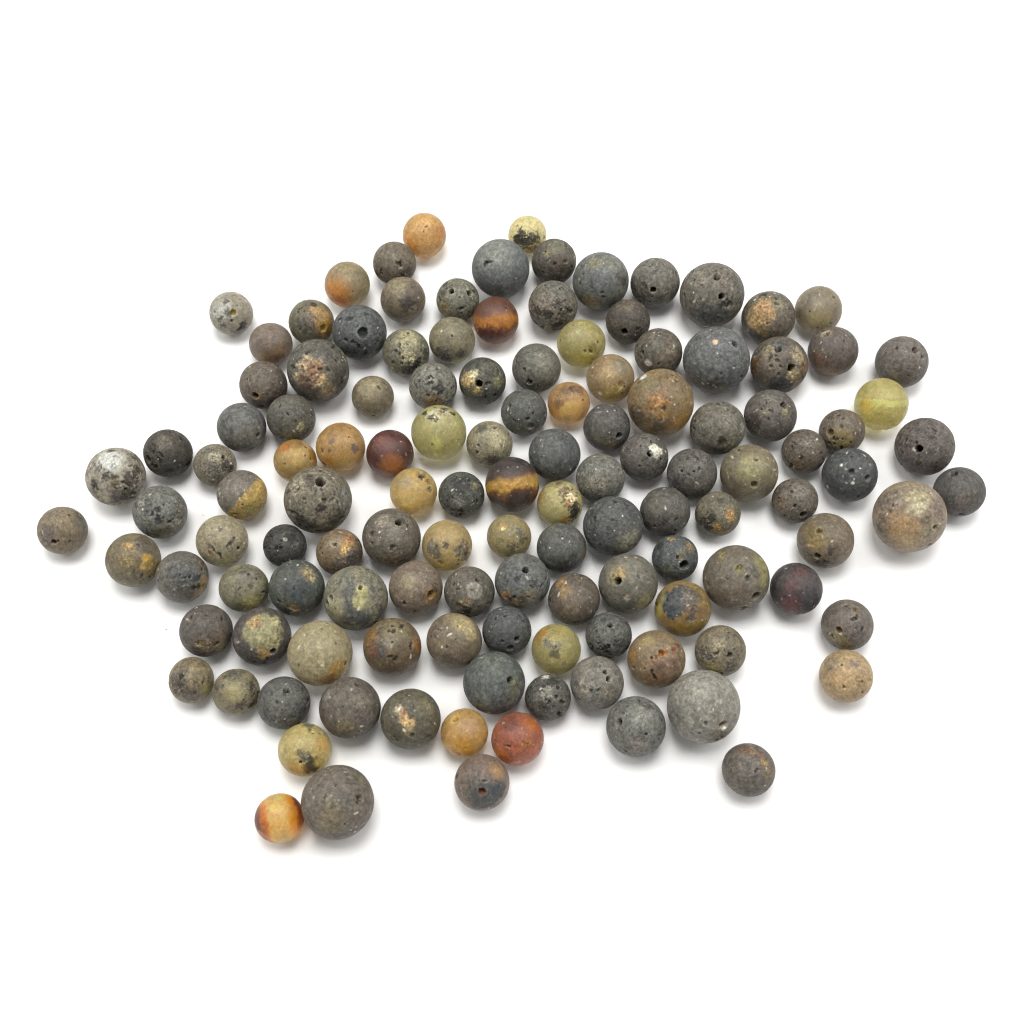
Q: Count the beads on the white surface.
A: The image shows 126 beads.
